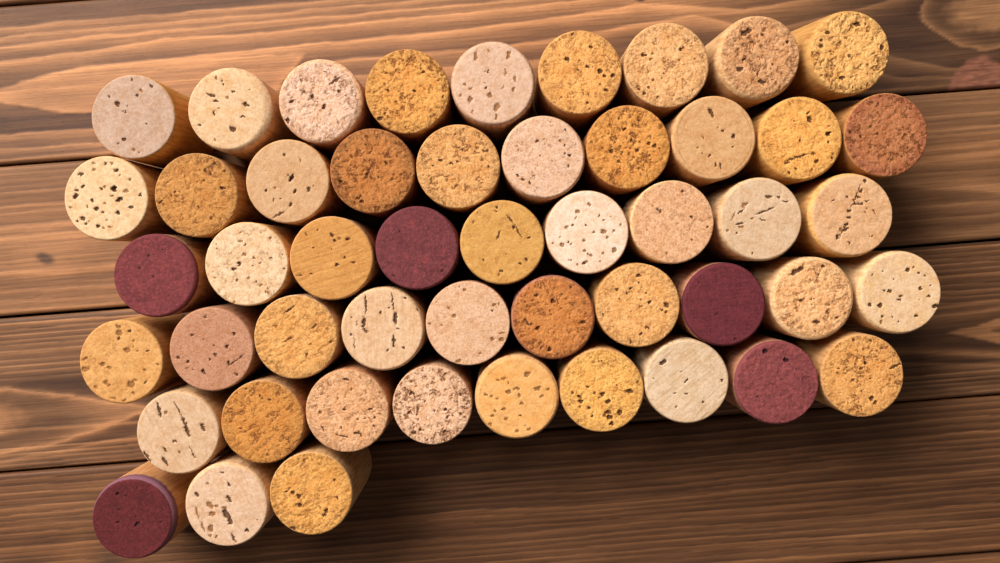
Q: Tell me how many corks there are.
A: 50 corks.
